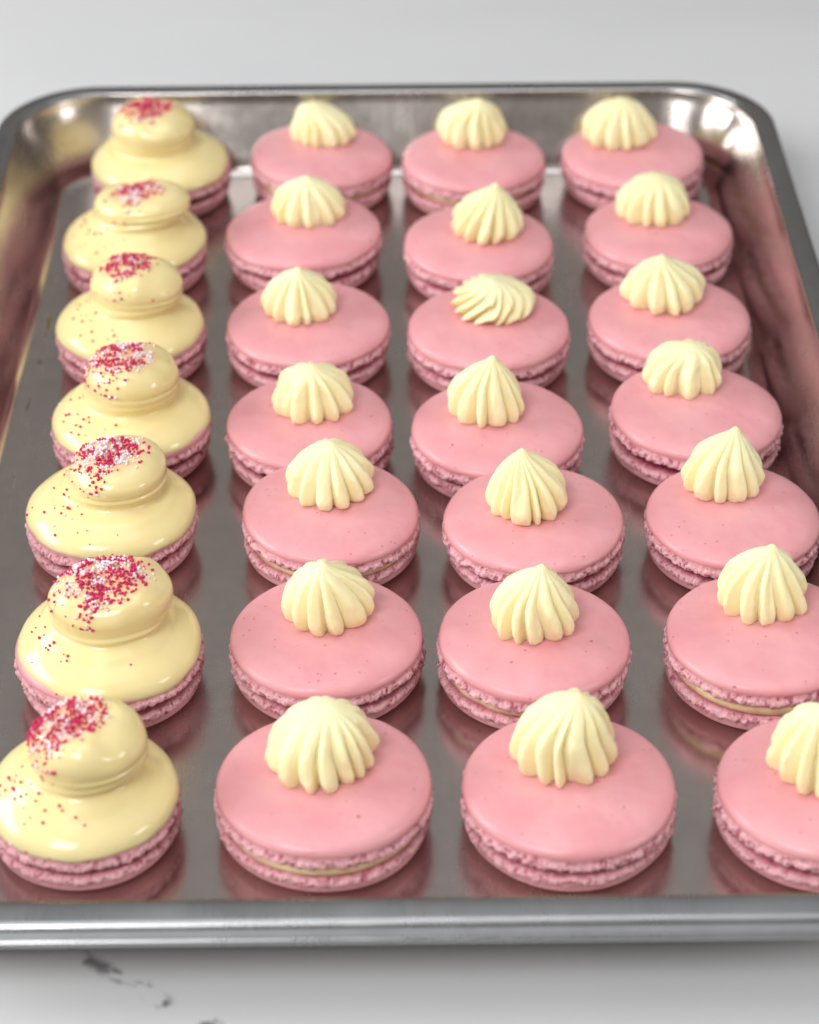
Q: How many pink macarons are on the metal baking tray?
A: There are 21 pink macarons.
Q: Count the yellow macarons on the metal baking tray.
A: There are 7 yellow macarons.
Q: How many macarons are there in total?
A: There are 28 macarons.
